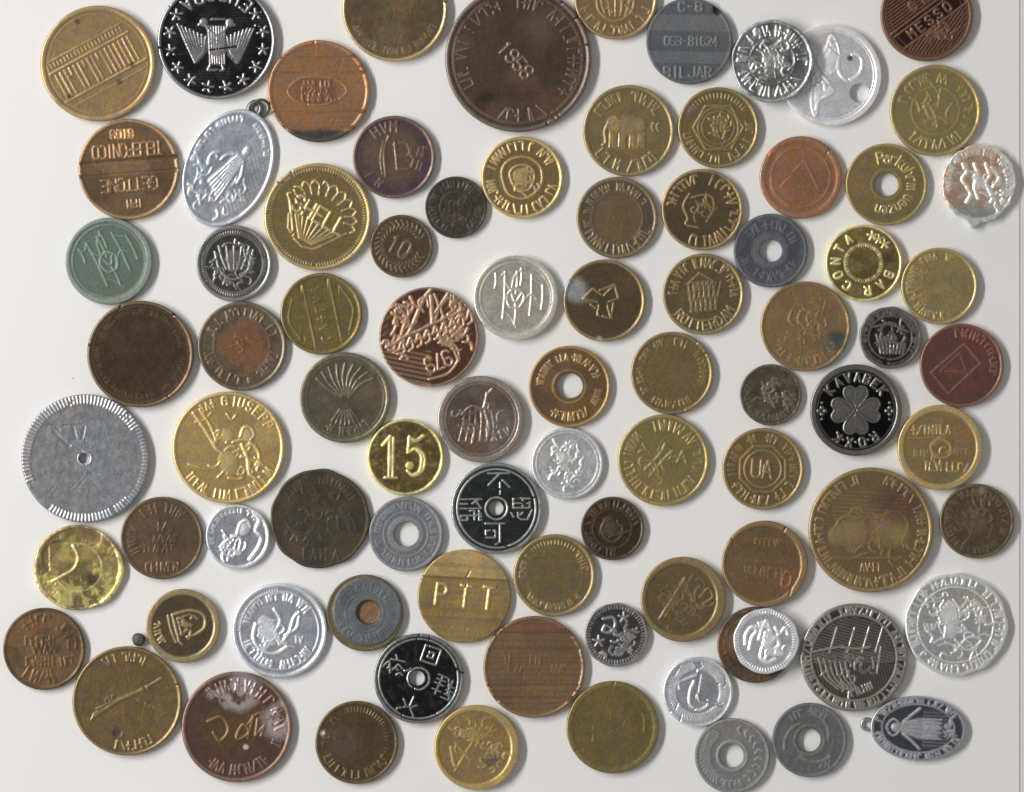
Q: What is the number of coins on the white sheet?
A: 84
